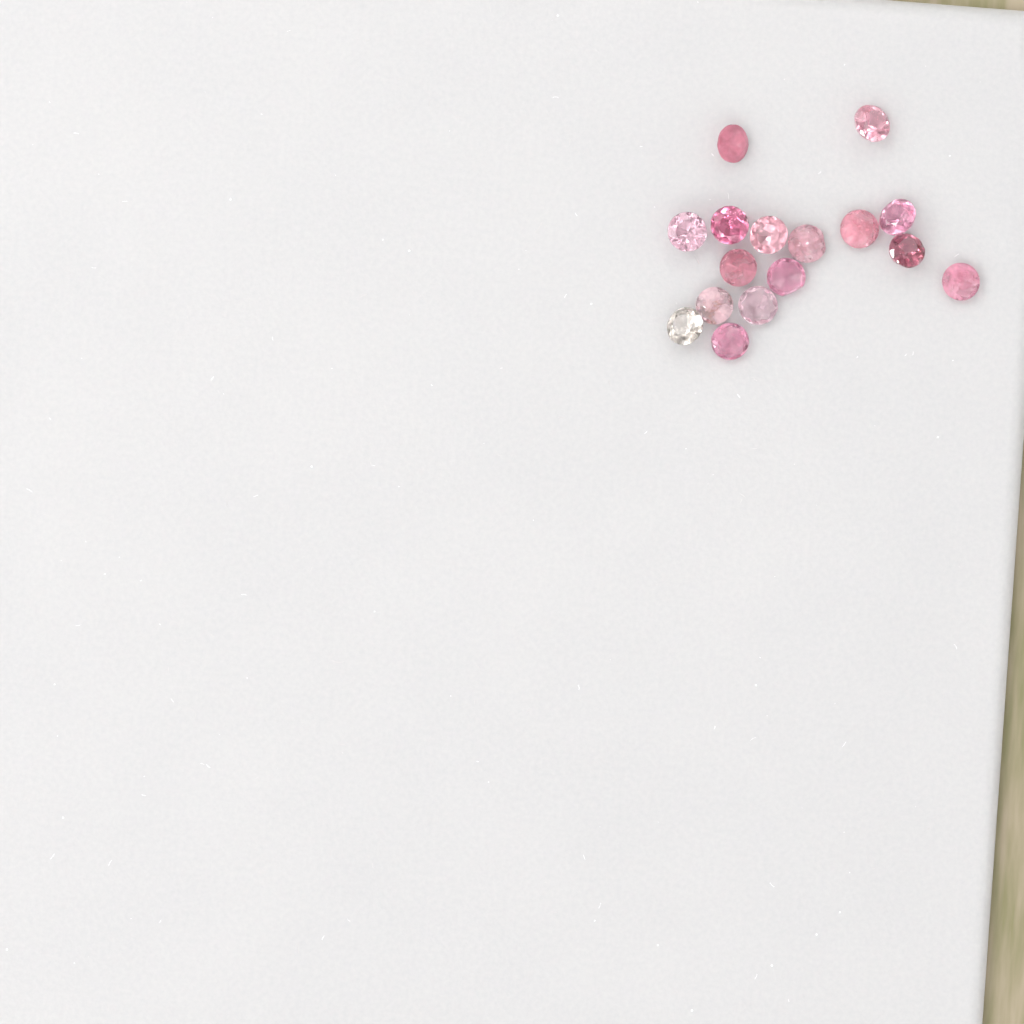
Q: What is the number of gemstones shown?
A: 16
